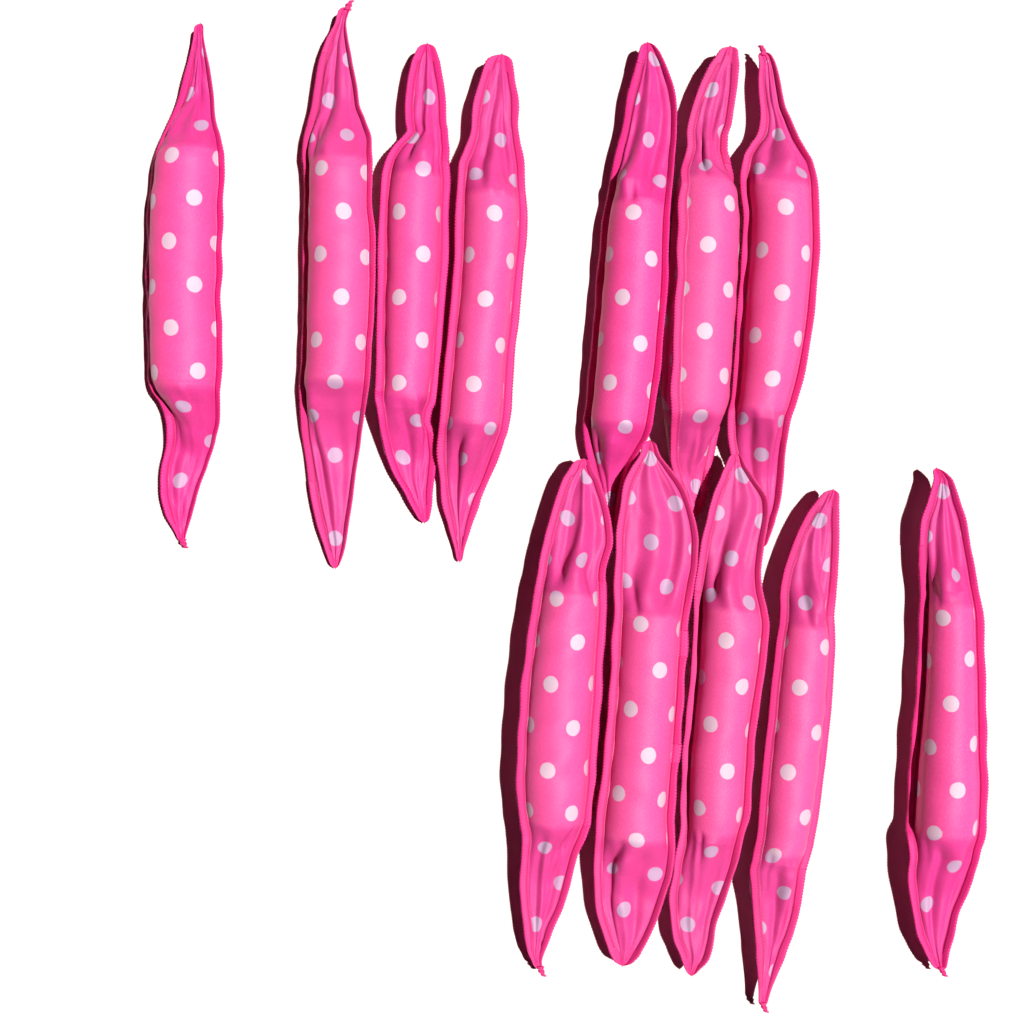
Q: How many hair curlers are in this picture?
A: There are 12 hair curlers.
